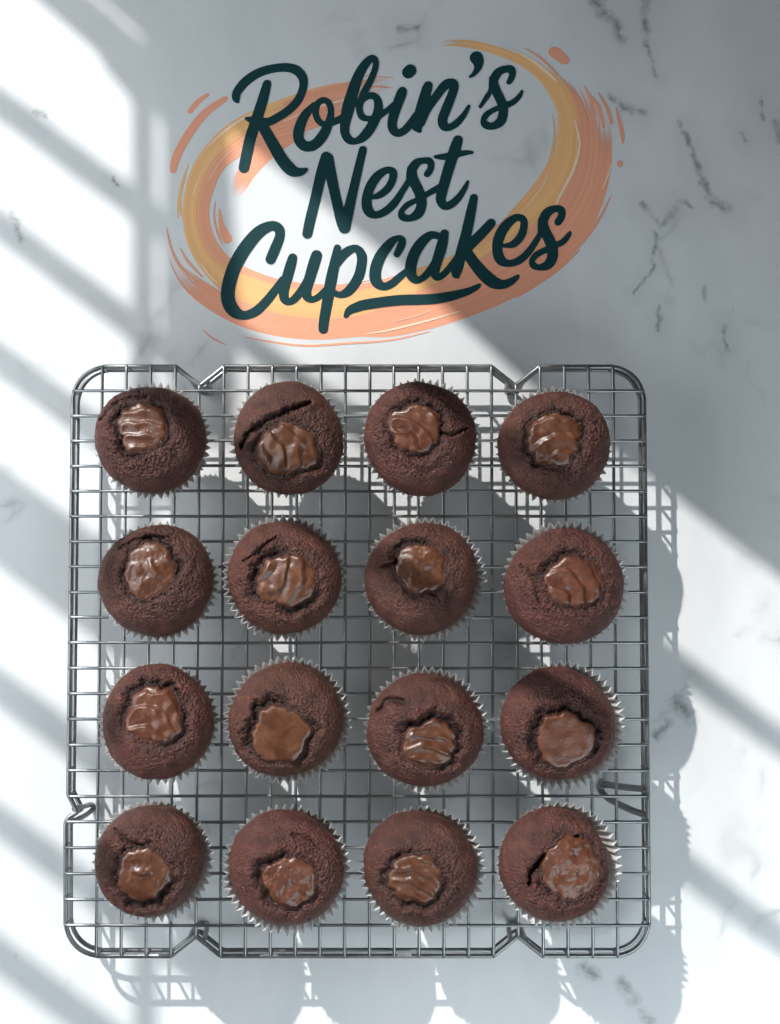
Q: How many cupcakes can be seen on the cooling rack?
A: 16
